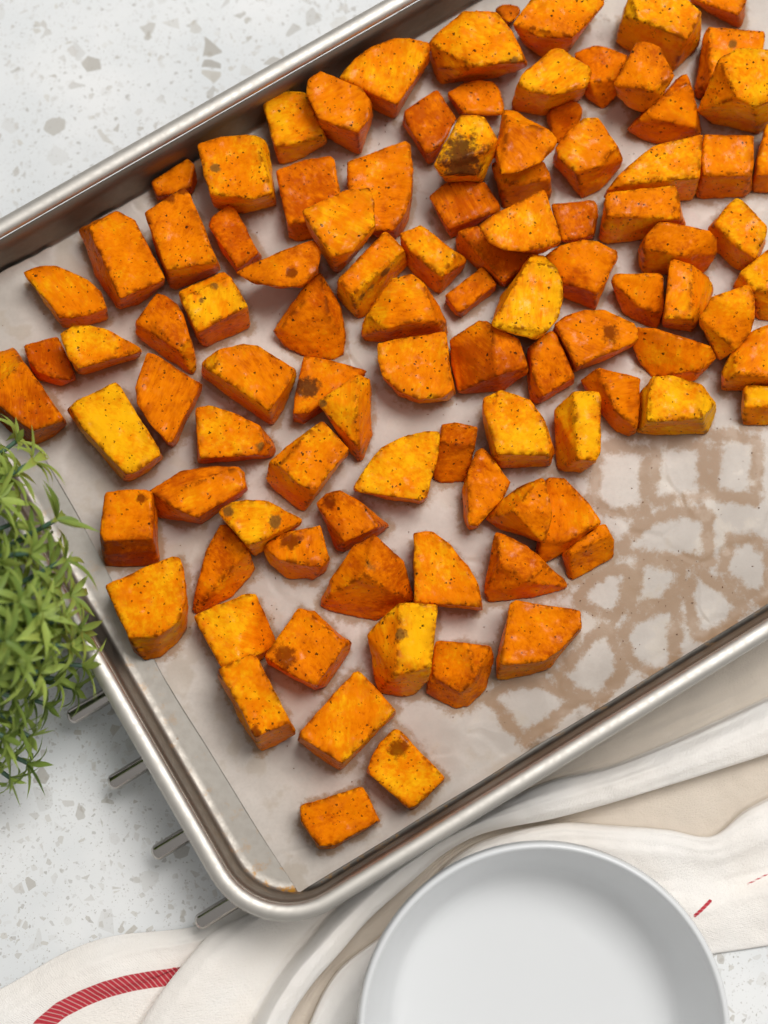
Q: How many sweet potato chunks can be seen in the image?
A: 100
